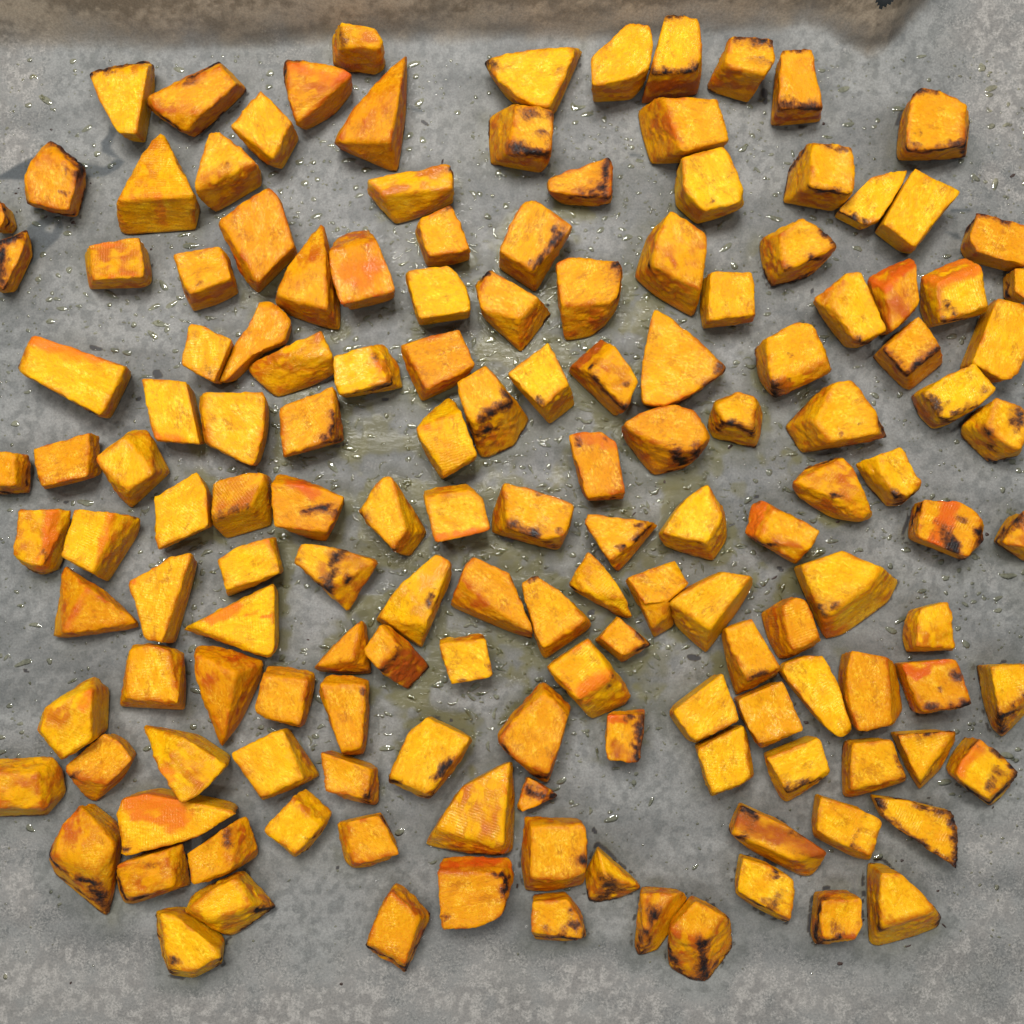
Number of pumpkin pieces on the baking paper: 151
